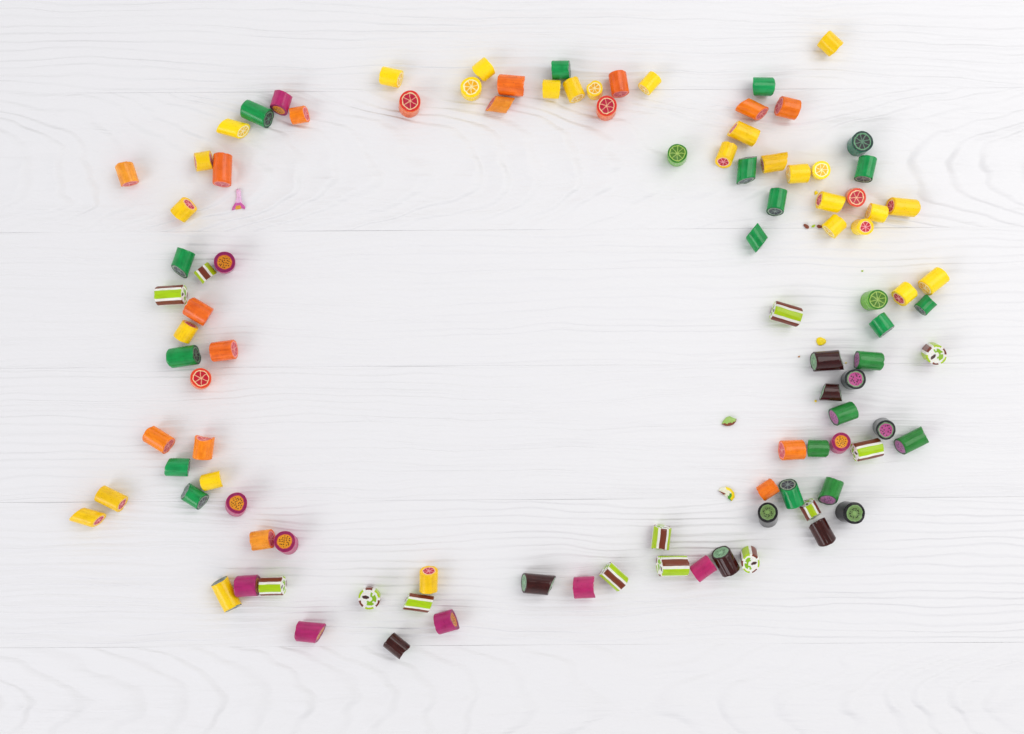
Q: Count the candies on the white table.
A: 103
